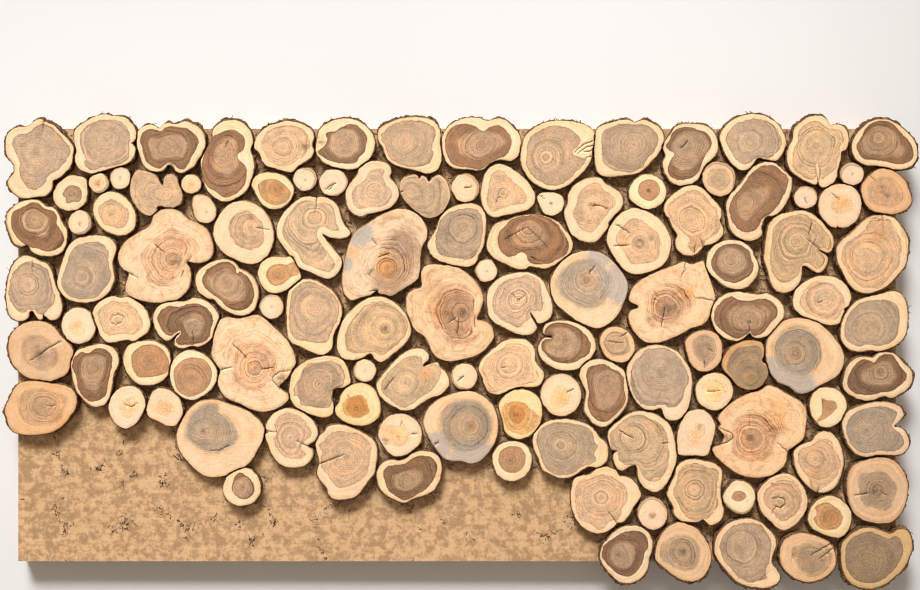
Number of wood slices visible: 120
